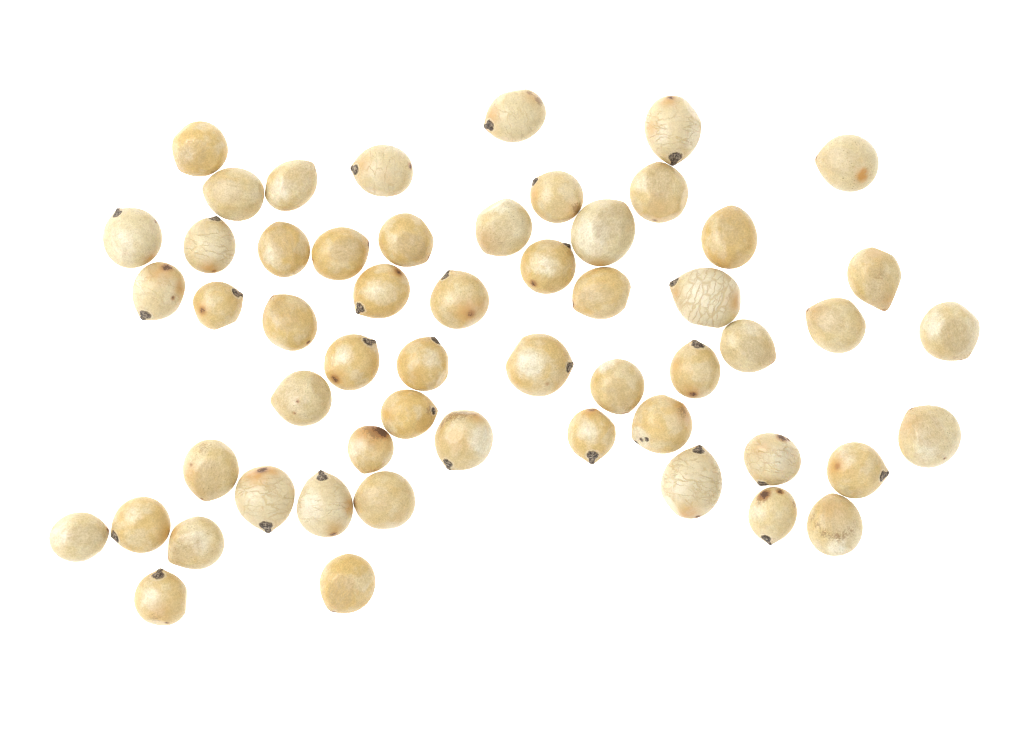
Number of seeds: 55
